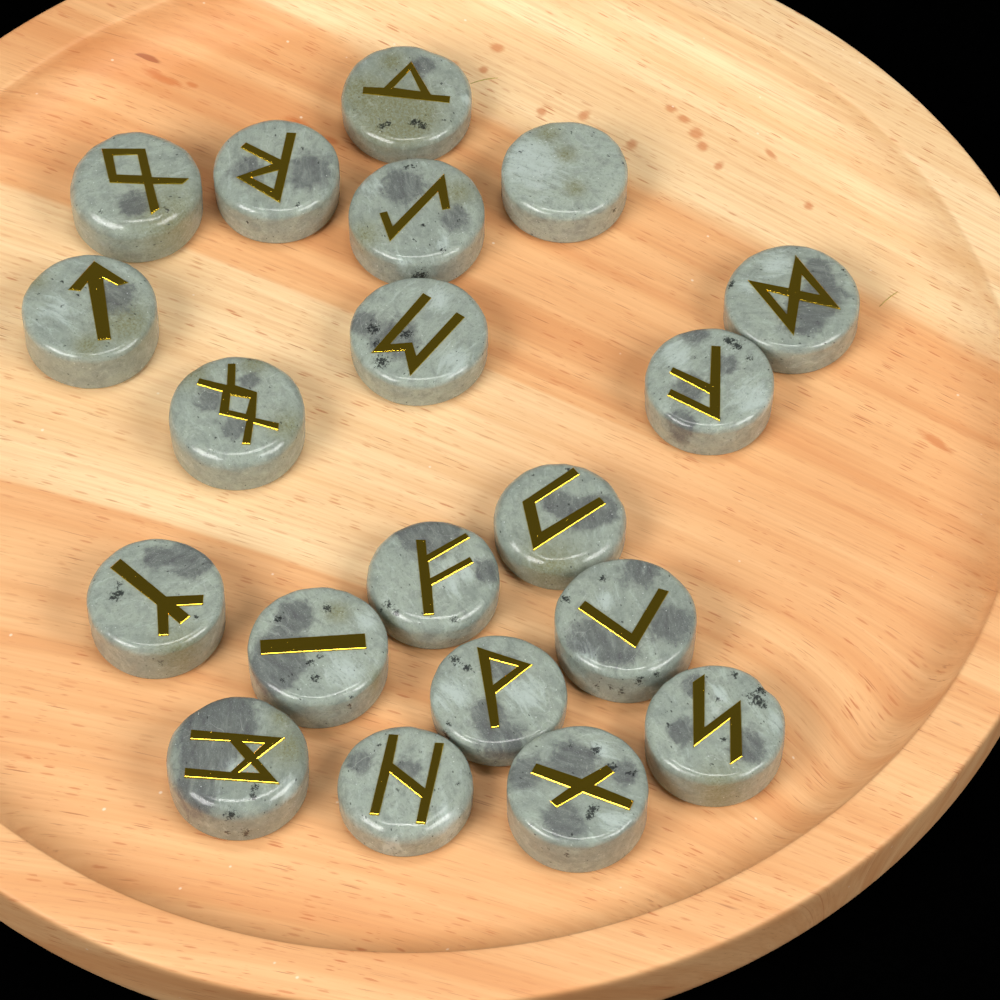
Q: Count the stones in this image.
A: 20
